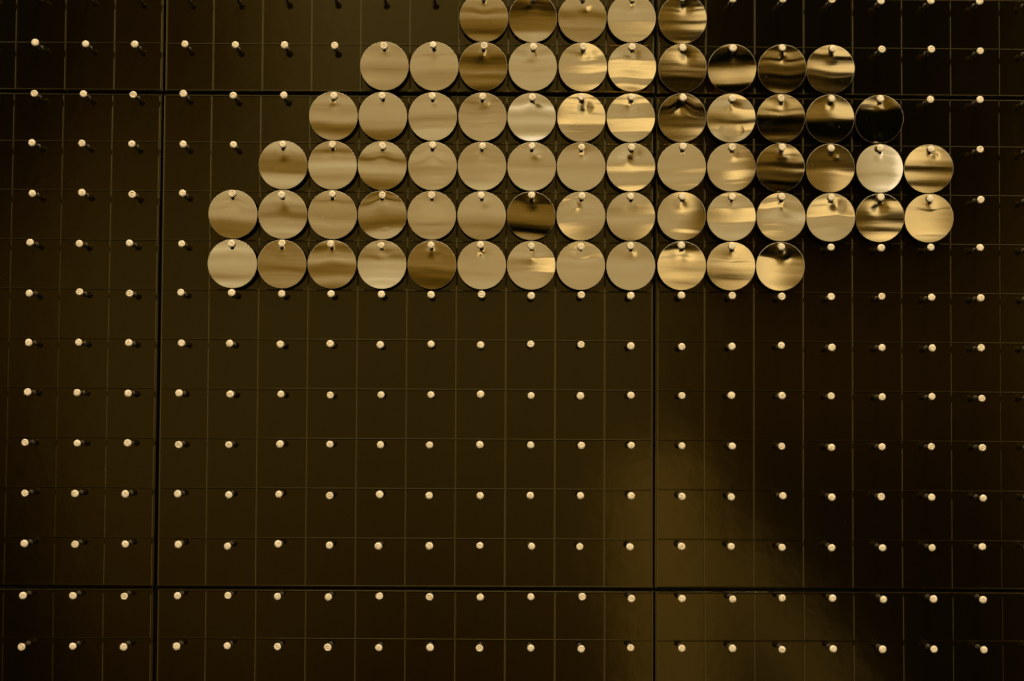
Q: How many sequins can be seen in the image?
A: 68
